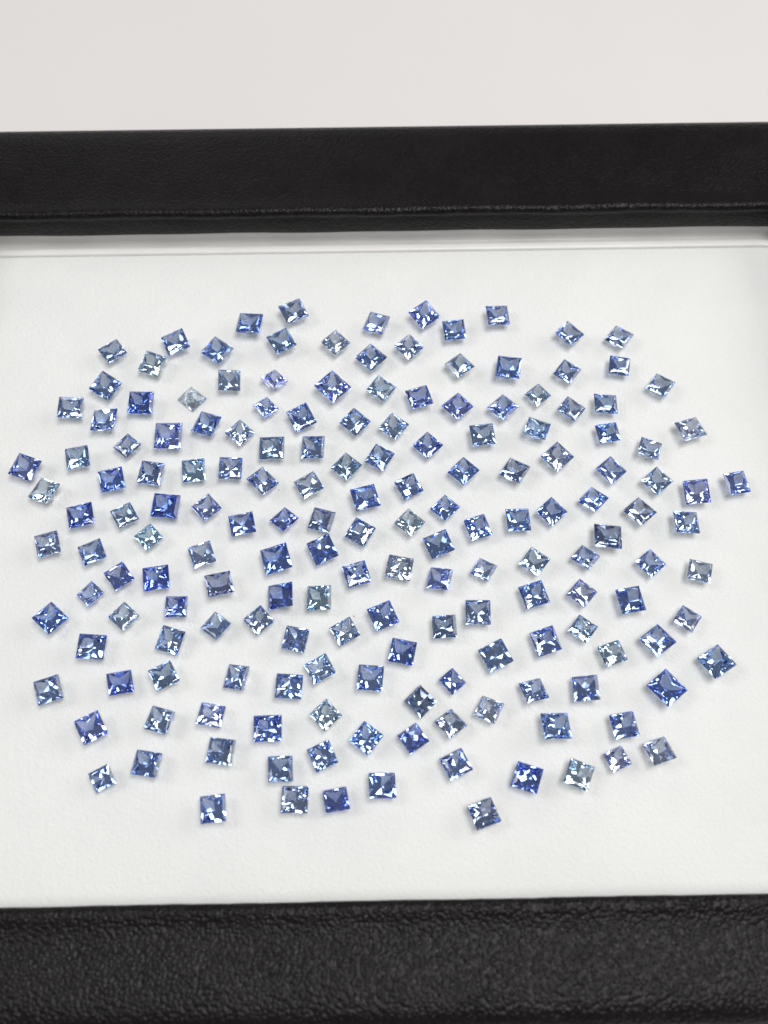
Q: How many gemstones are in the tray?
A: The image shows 171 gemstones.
